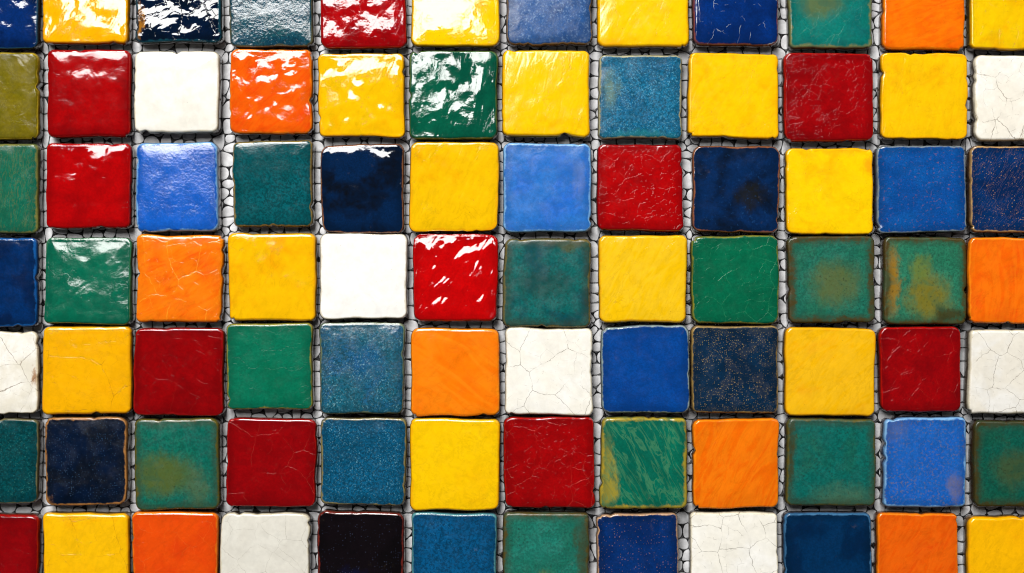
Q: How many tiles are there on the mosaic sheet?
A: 84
